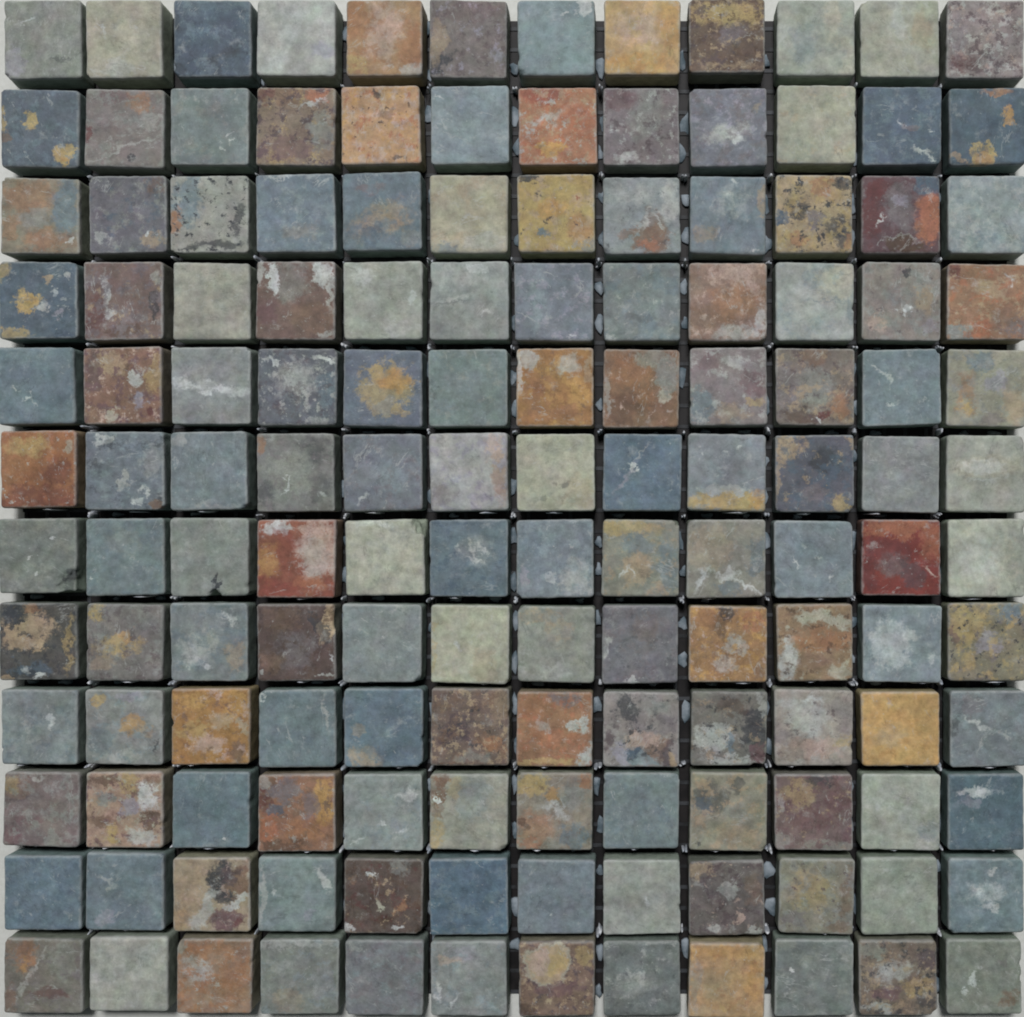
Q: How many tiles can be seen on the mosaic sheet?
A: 144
